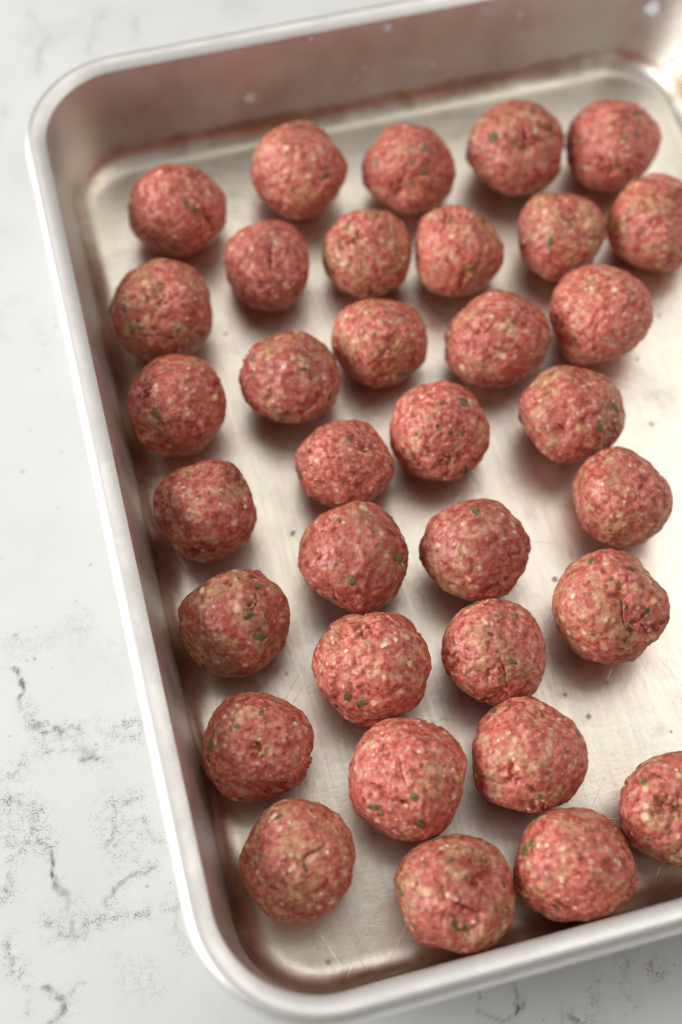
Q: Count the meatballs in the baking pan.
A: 34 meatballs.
